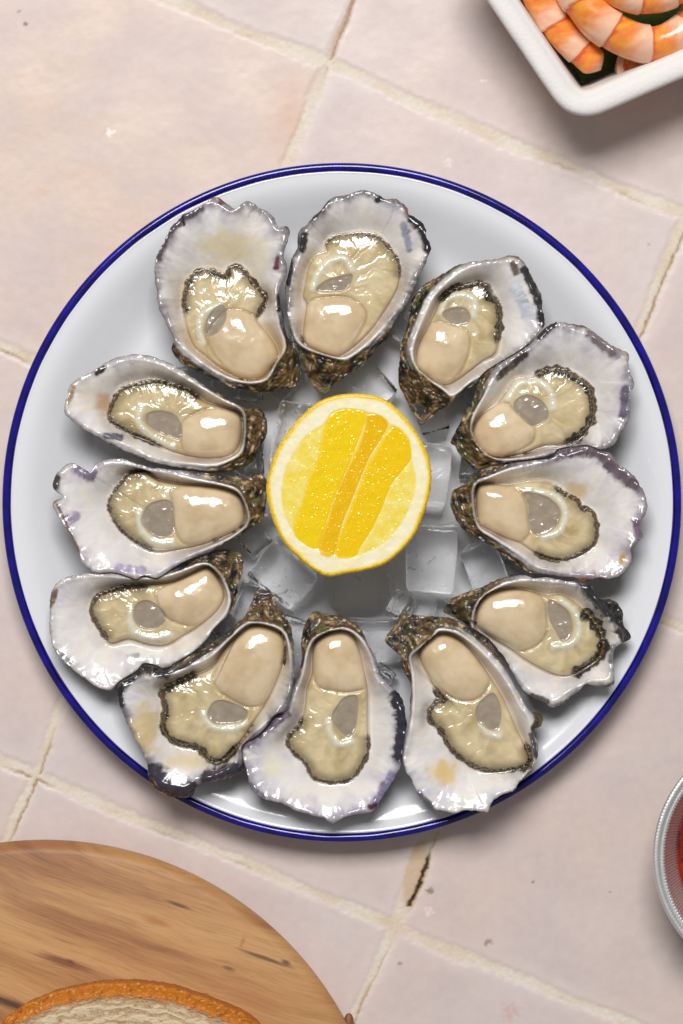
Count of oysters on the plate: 12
